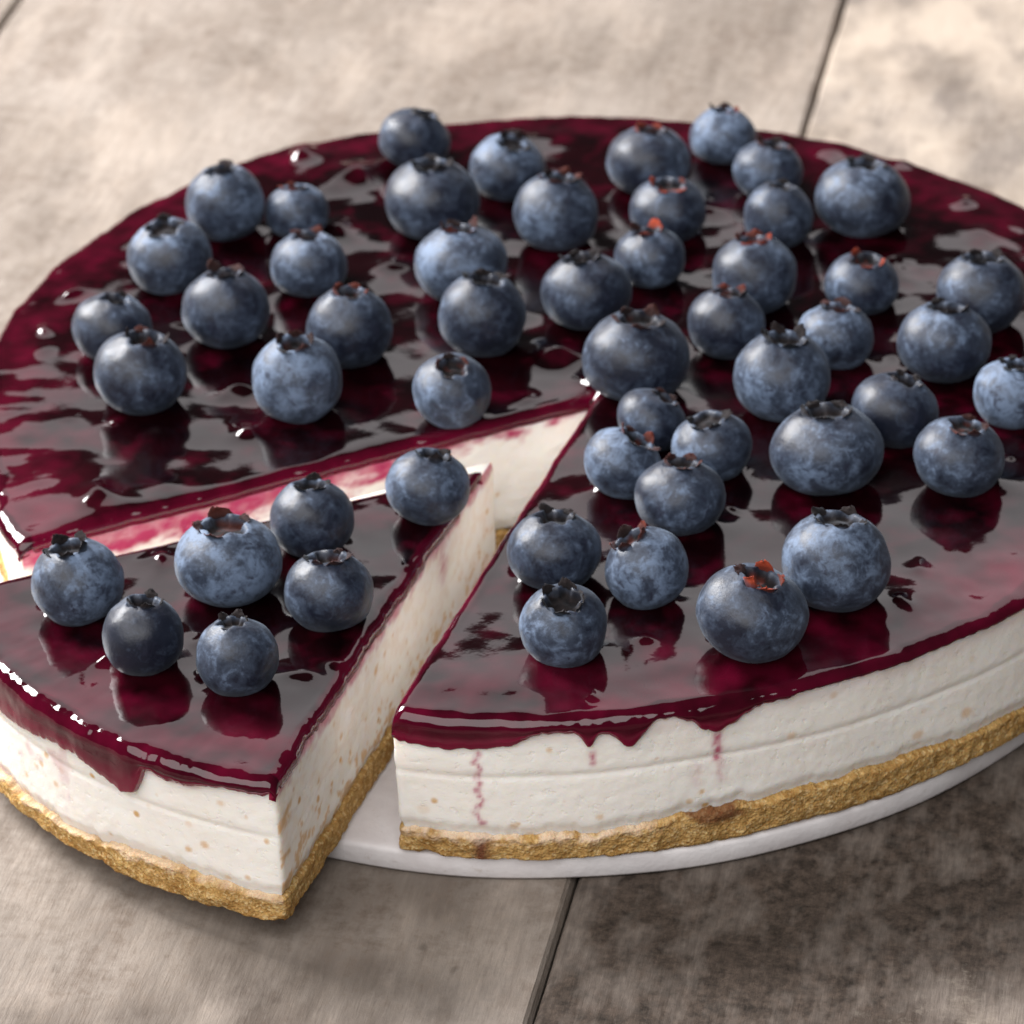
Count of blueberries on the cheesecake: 52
